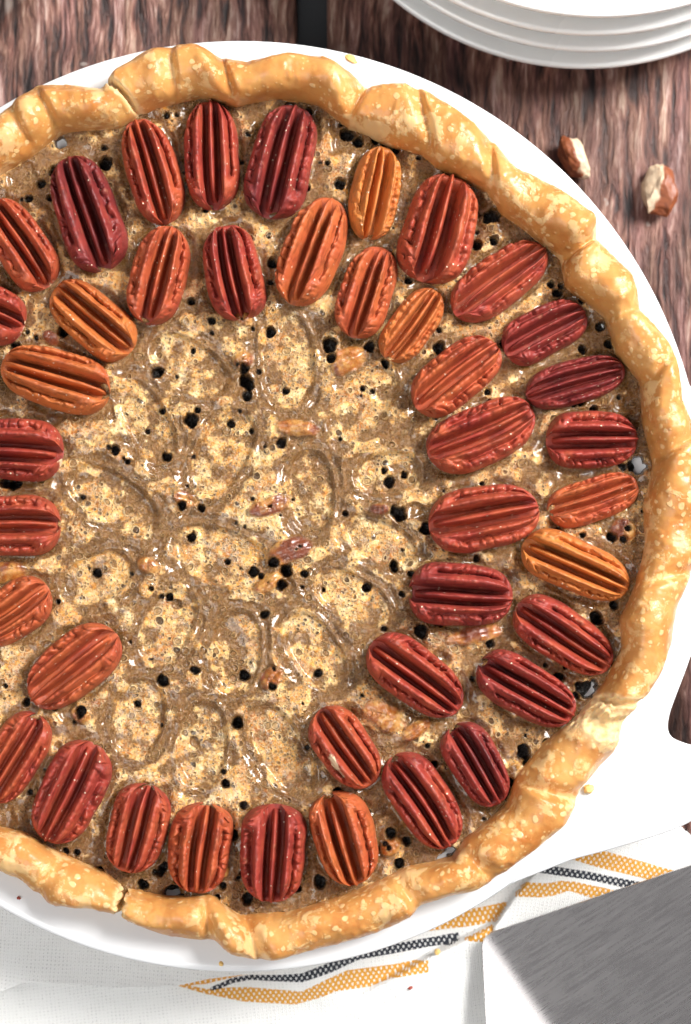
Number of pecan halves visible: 41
